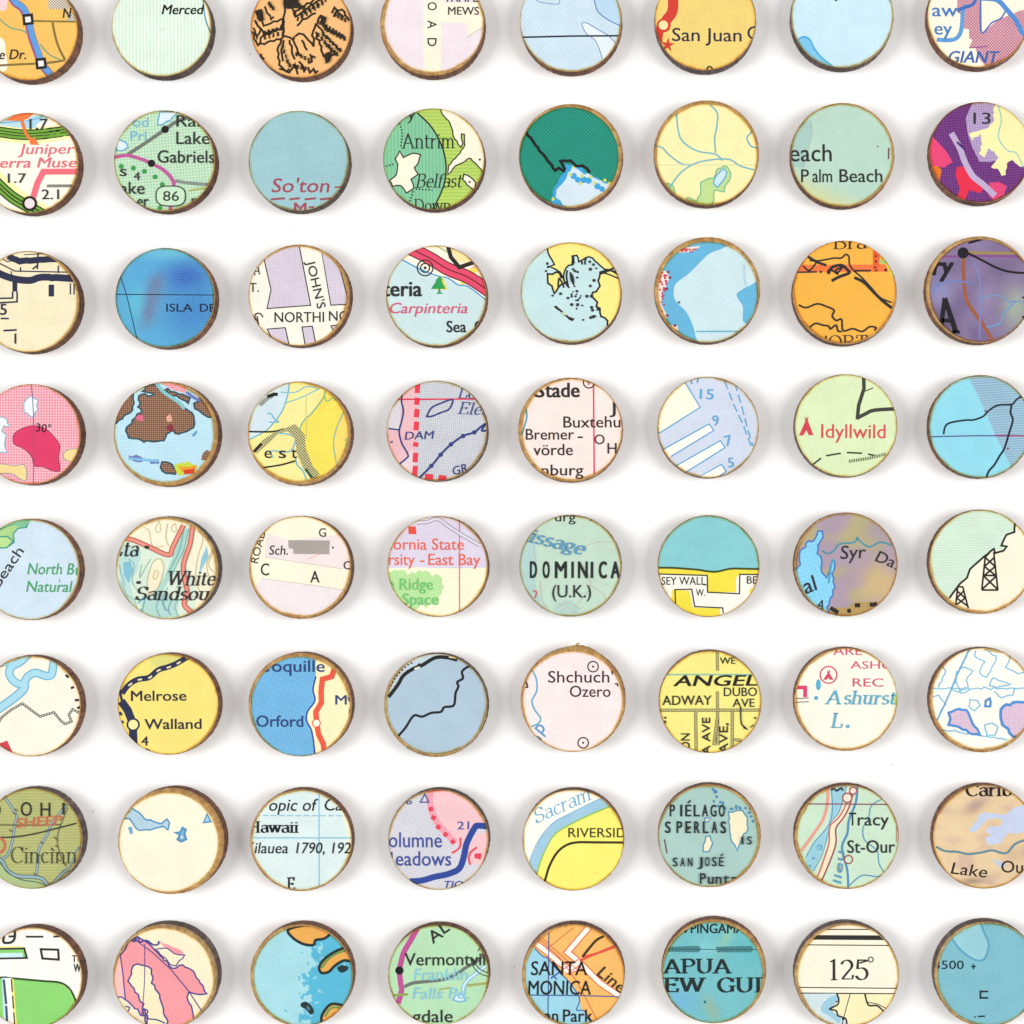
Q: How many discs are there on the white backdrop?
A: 64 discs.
